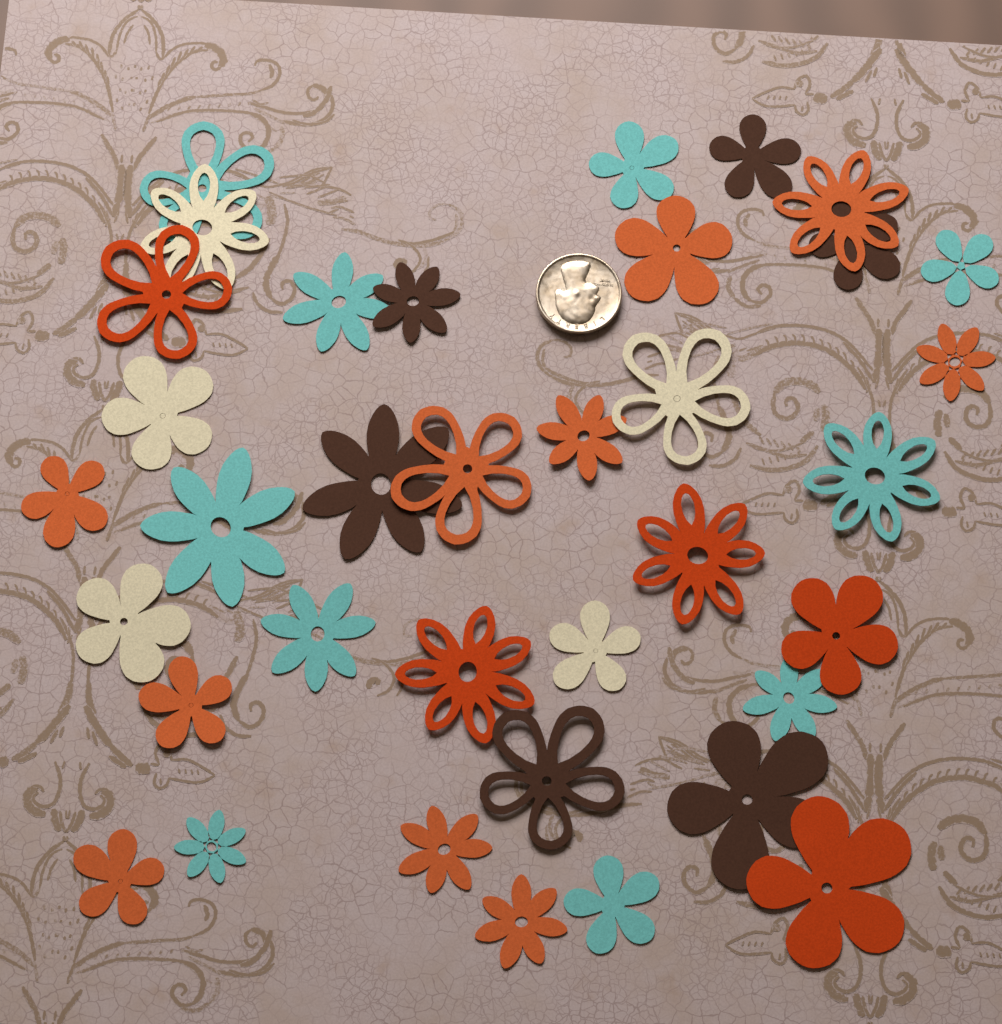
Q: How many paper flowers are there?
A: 36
